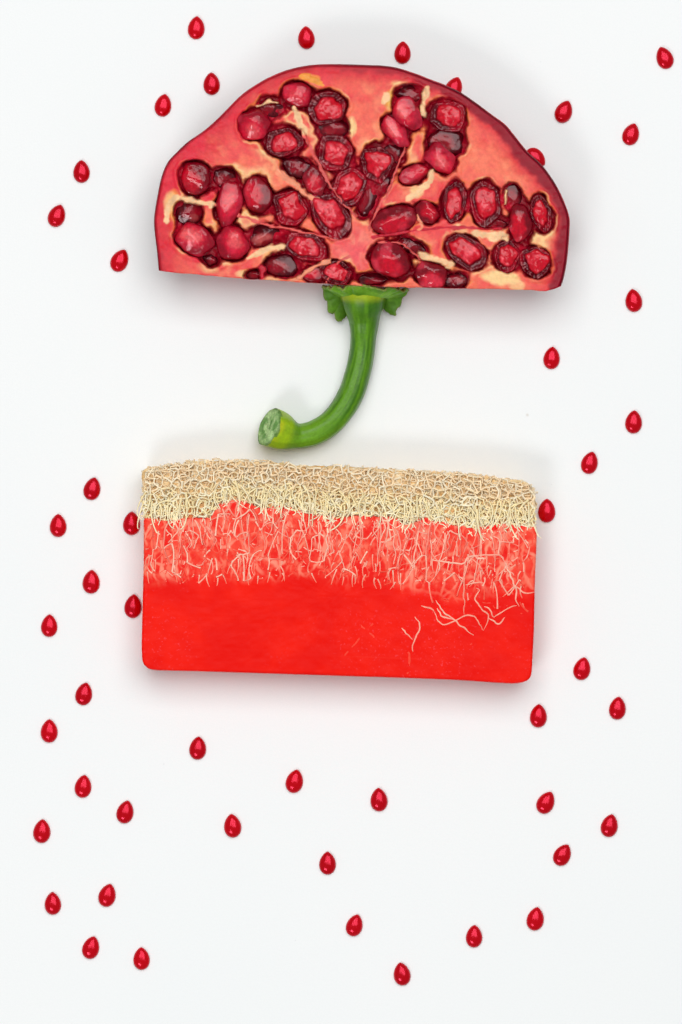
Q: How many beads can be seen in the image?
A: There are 48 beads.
